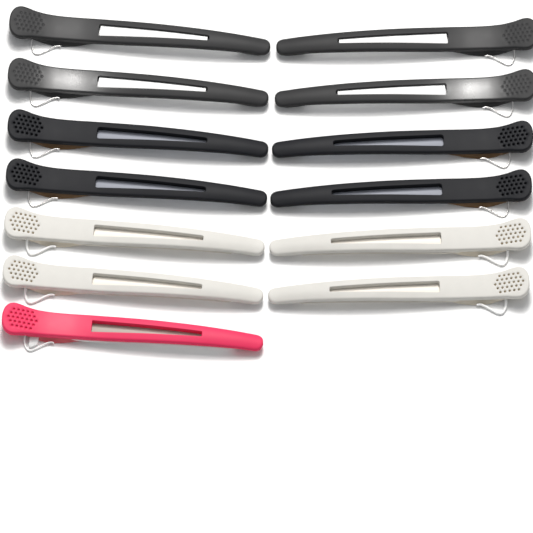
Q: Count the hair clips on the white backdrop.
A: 13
